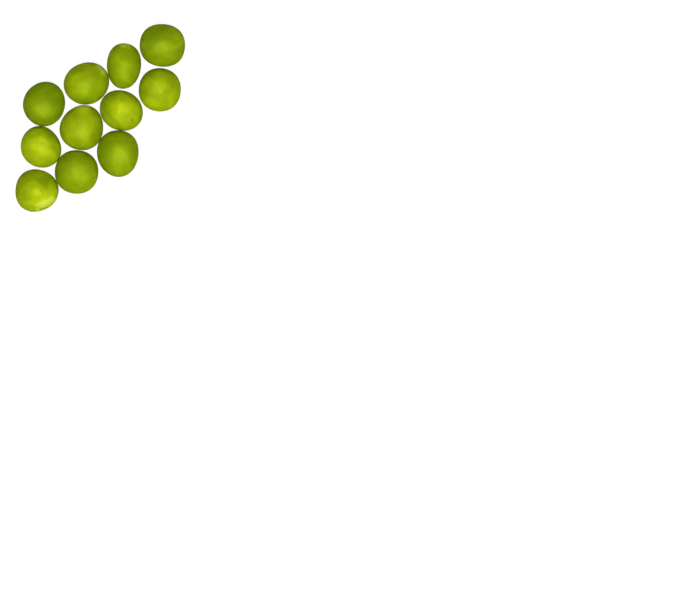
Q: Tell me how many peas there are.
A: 11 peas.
